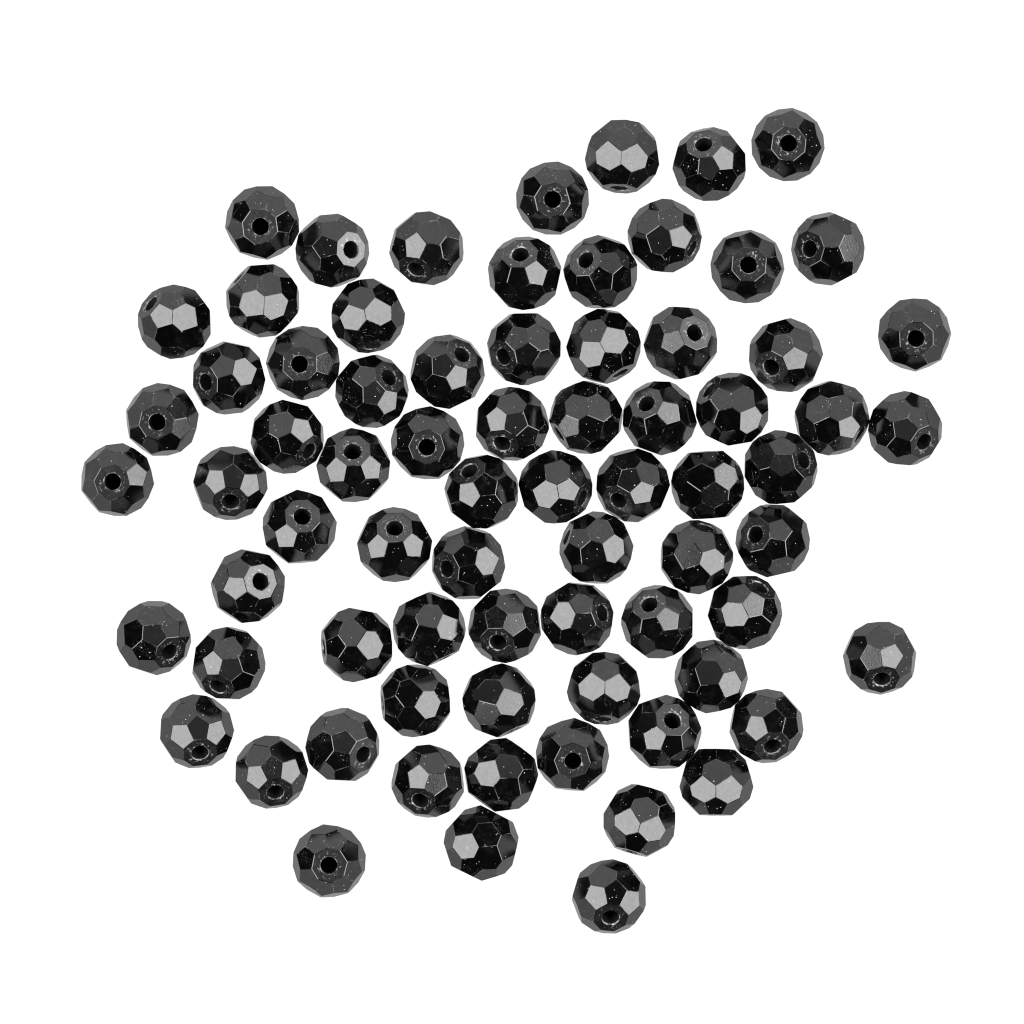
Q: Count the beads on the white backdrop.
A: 74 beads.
